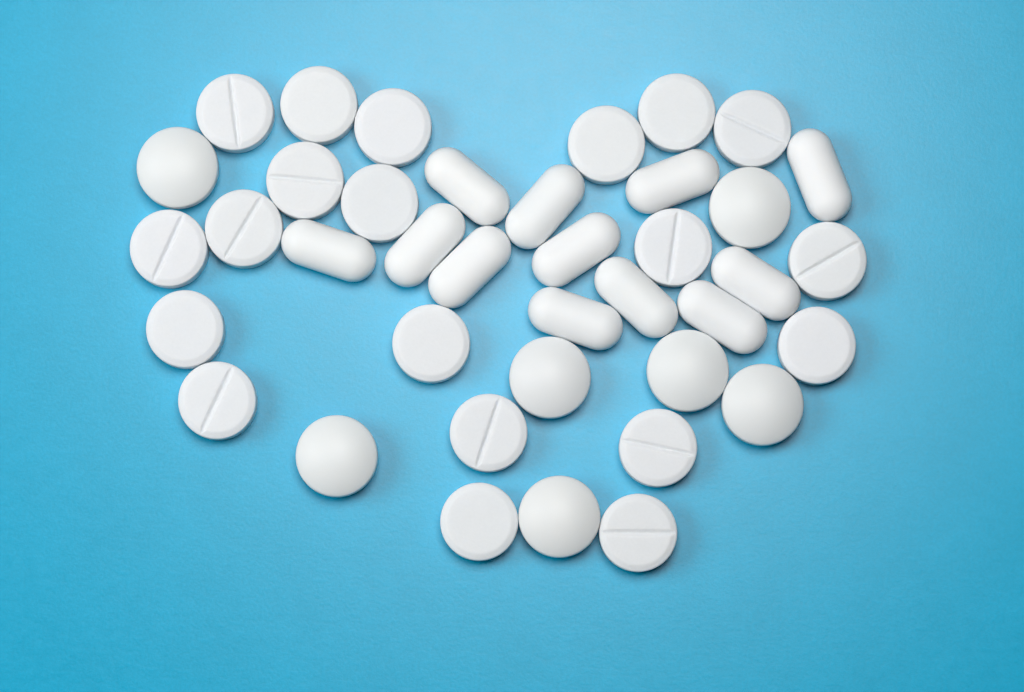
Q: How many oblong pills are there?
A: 12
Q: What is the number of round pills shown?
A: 27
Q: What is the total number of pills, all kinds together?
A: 39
